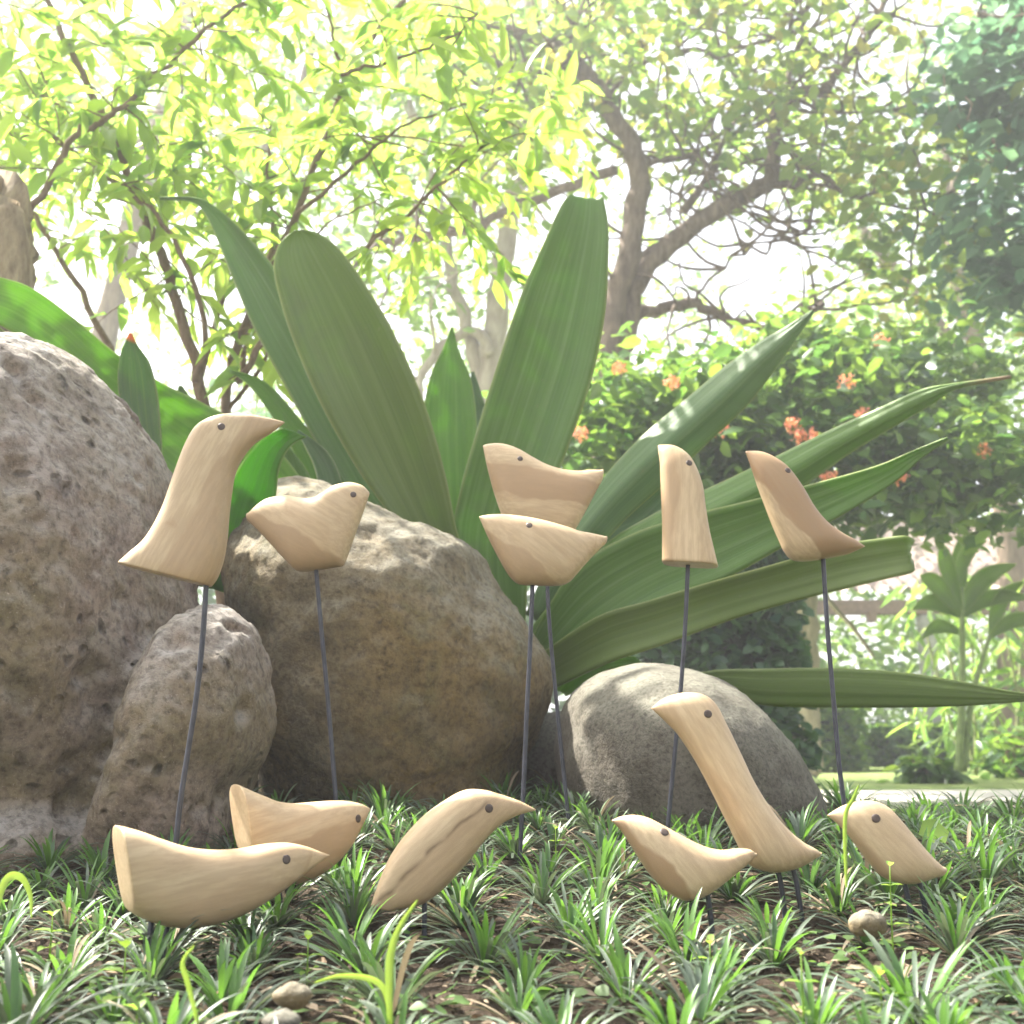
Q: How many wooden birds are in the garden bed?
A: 12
